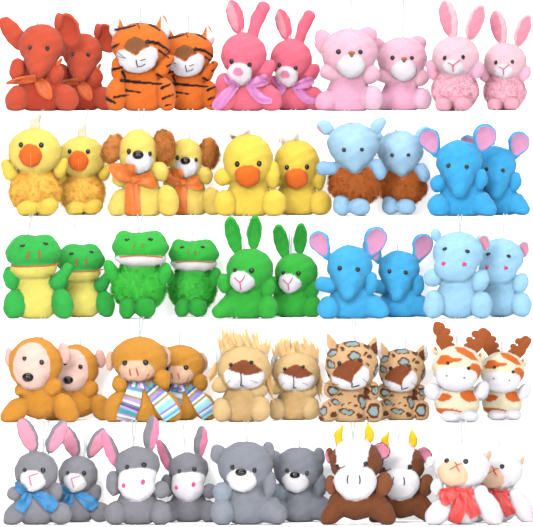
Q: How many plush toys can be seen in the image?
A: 50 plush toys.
